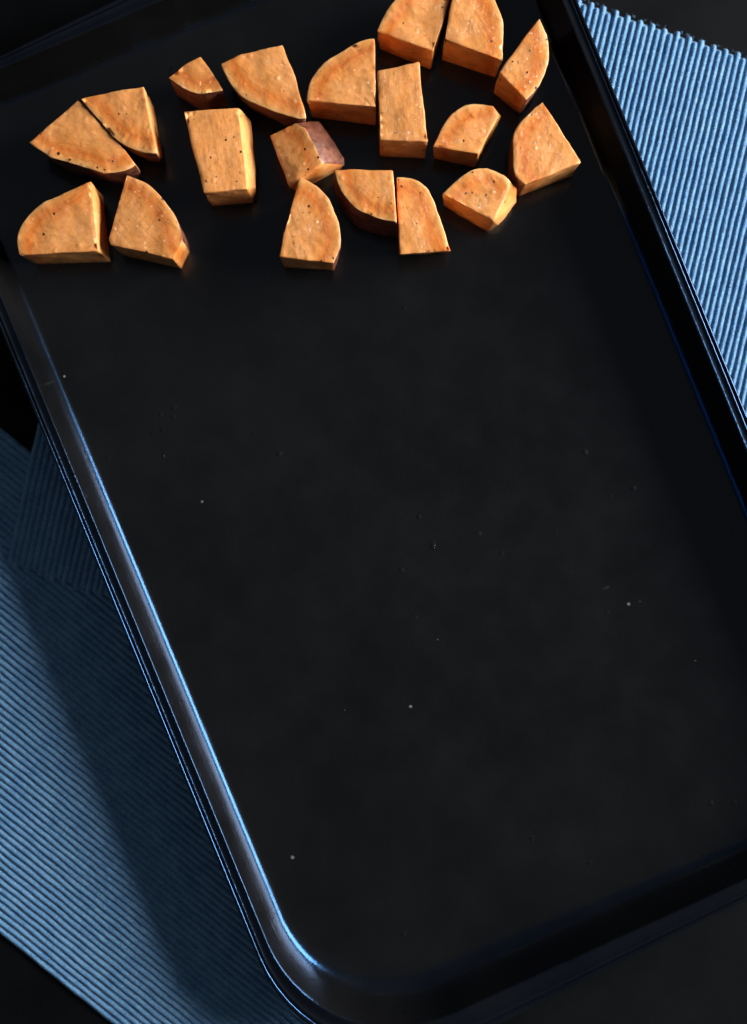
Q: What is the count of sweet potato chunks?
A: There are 19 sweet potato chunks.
